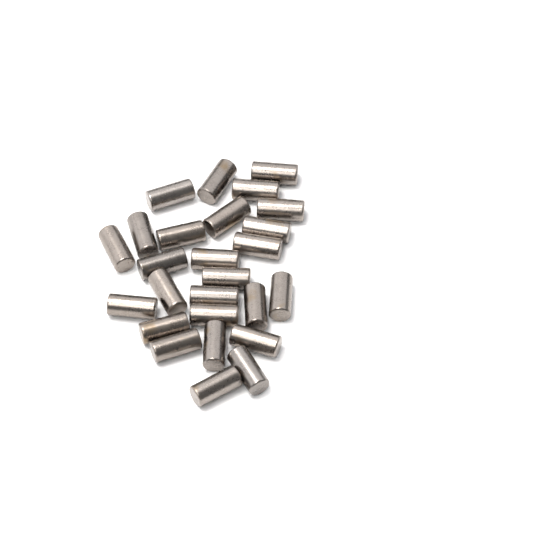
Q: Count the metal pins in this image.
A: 26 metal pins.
